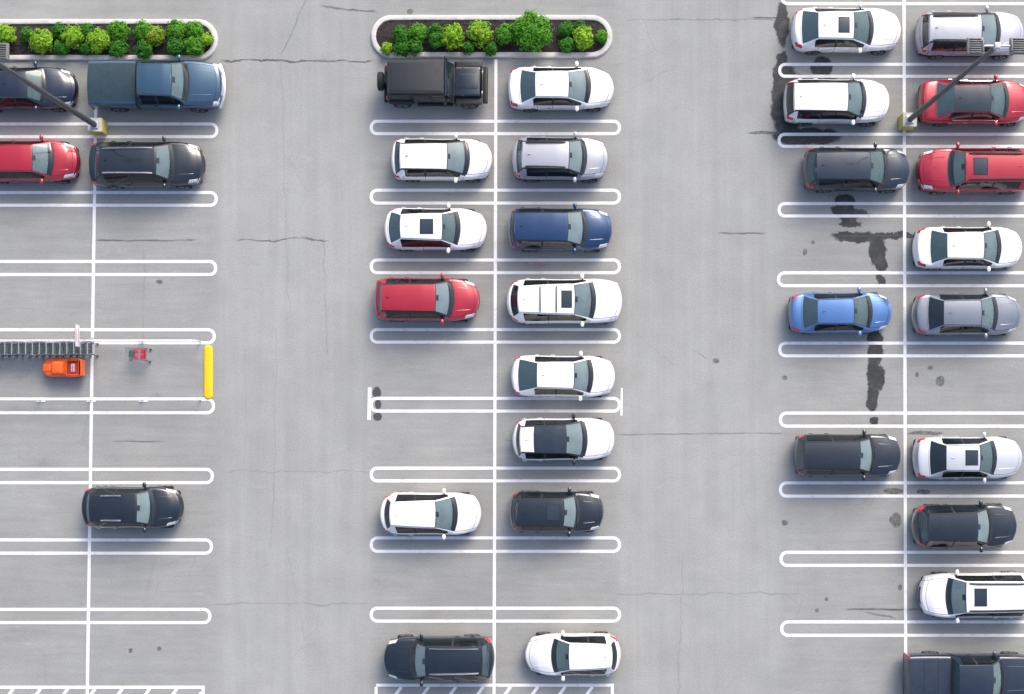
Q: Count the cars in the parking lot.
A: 33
